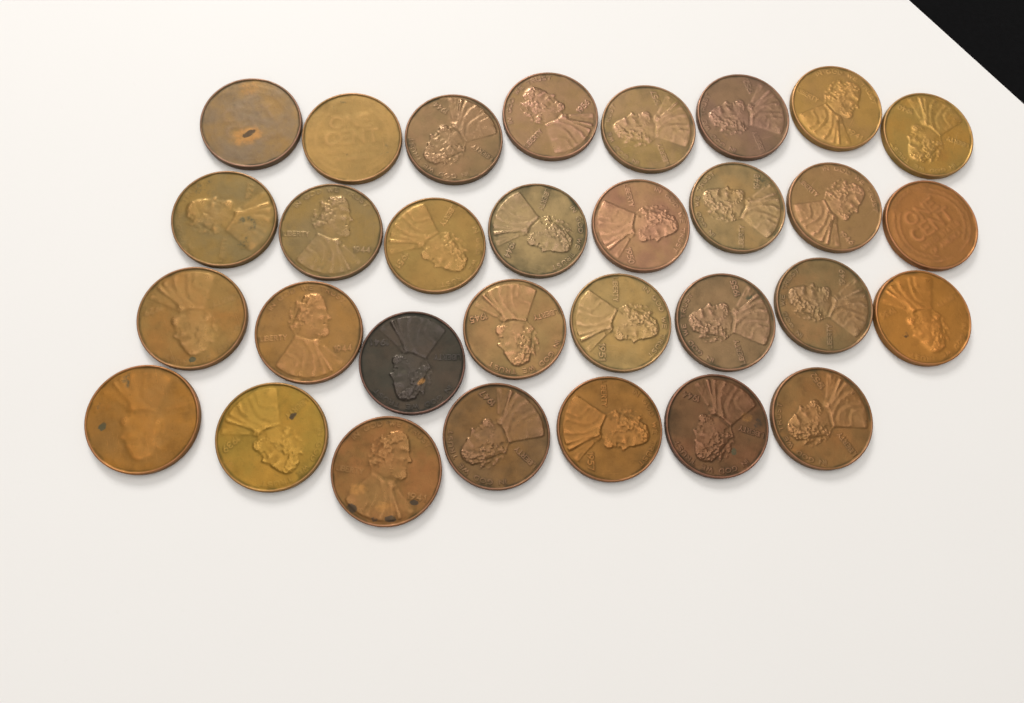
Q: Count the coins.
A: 31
